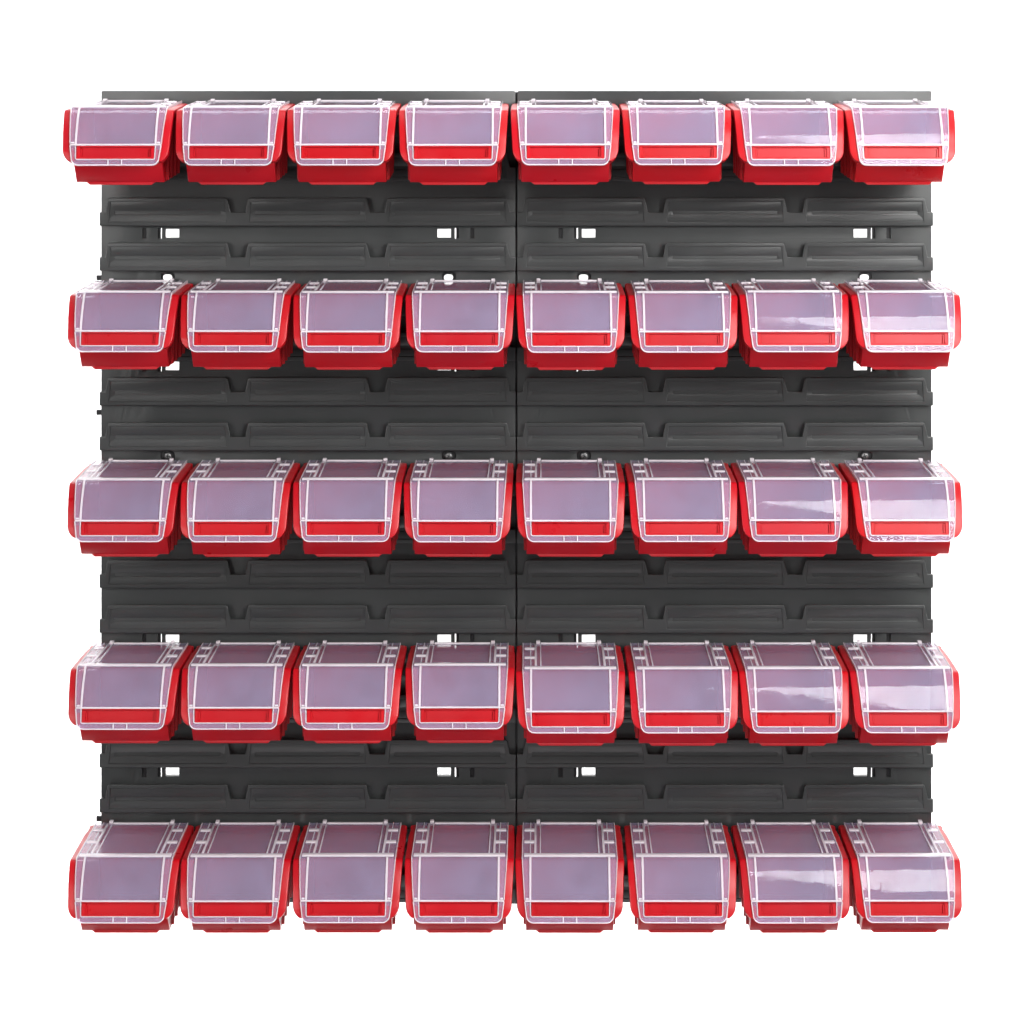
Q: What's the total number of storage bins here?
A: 40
